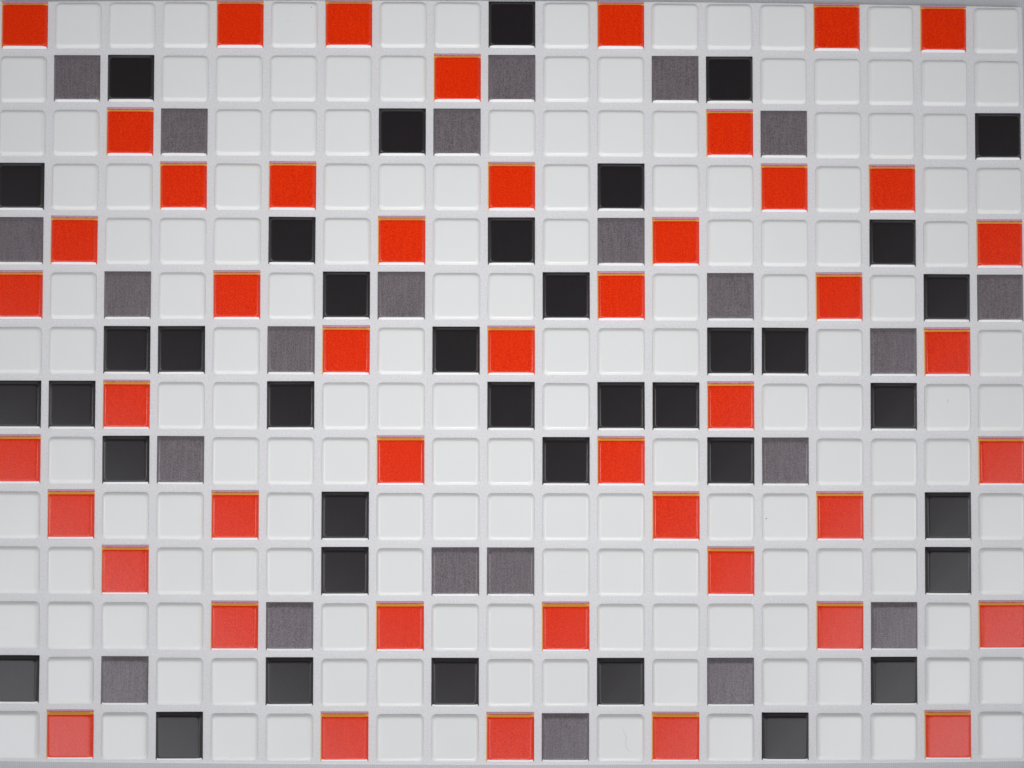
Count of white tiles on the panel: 157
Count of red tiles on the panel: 47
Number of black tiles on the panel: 39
